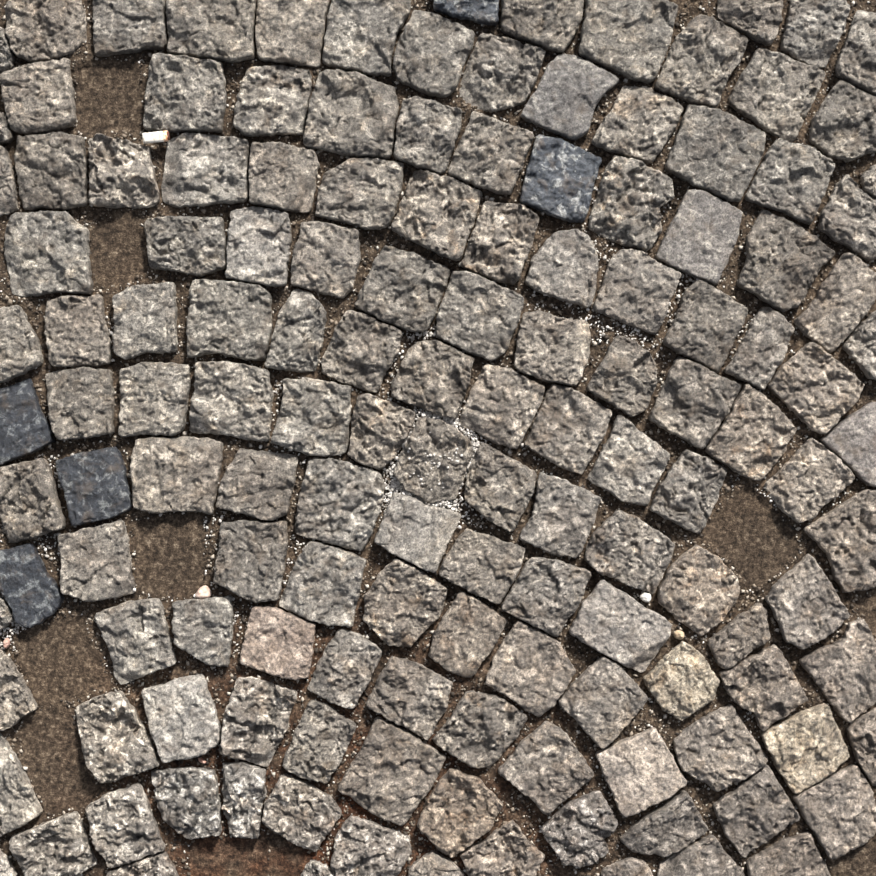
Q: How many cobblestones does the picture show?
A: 144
